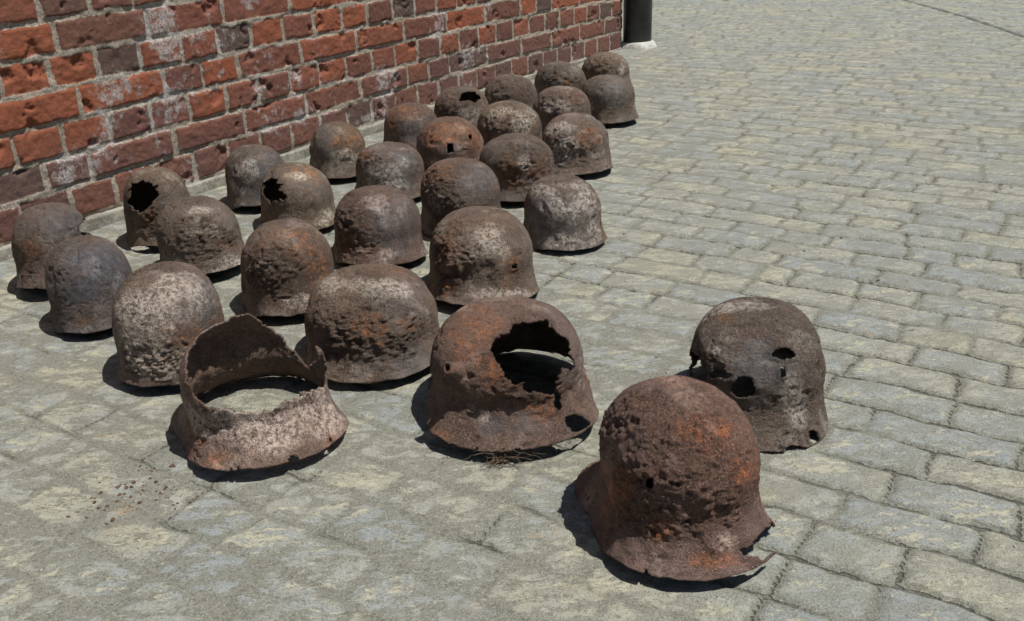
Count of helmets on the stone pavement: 30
